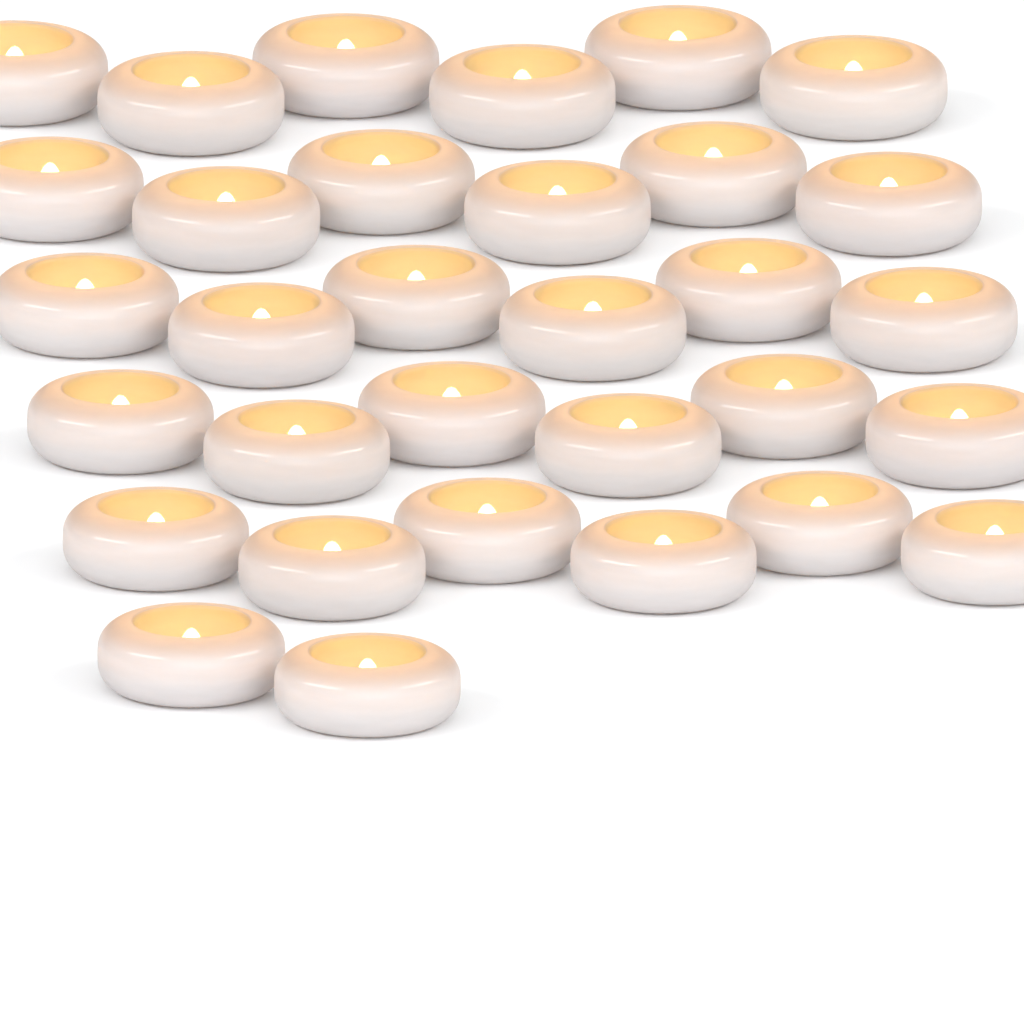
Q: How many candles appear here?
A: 32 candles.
